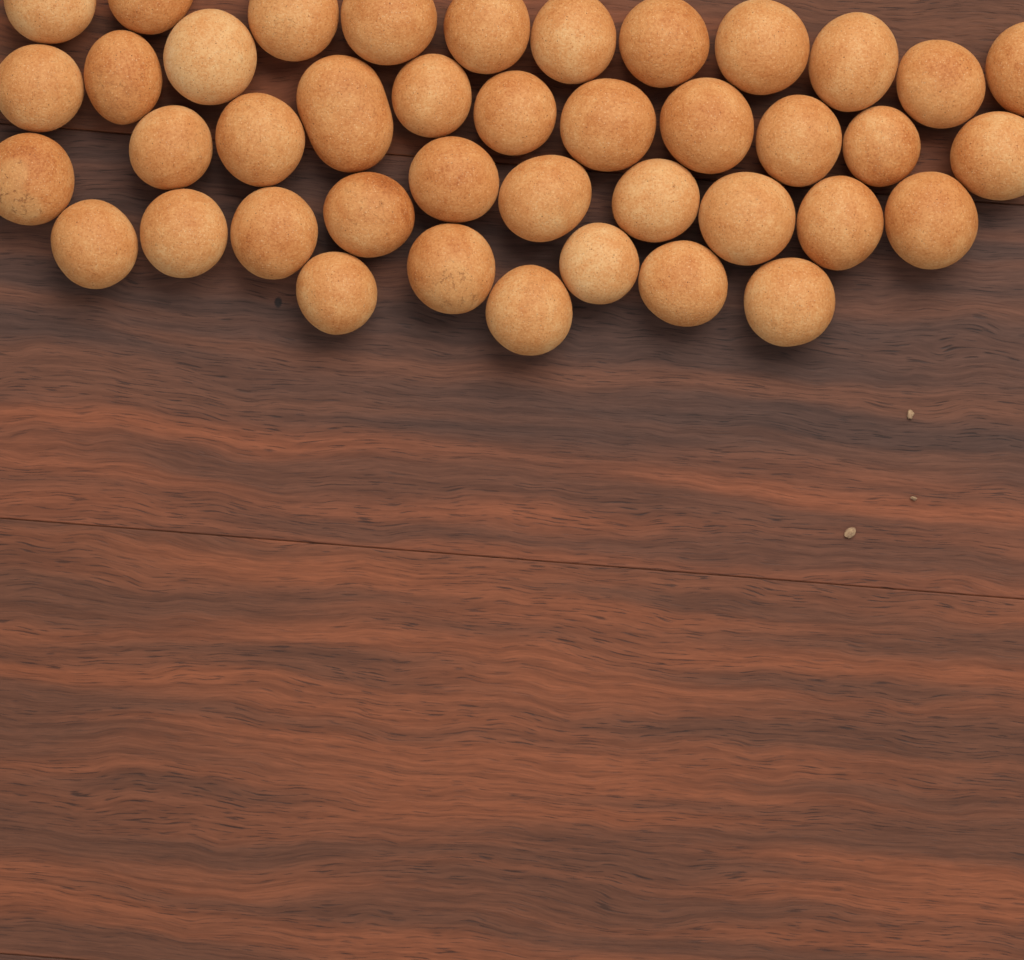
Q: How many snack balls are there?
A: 41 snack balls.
